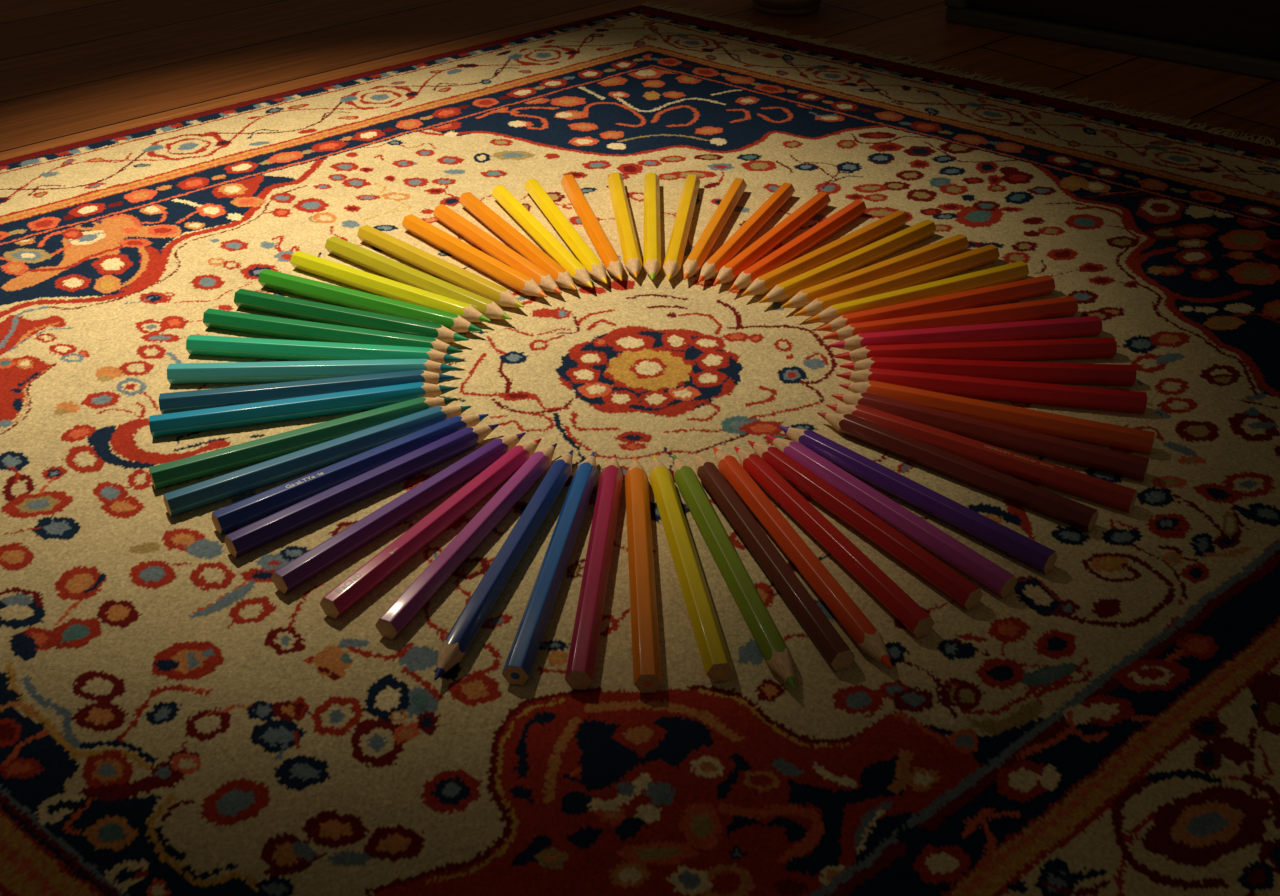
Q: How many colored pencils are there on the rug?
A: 57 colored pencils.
